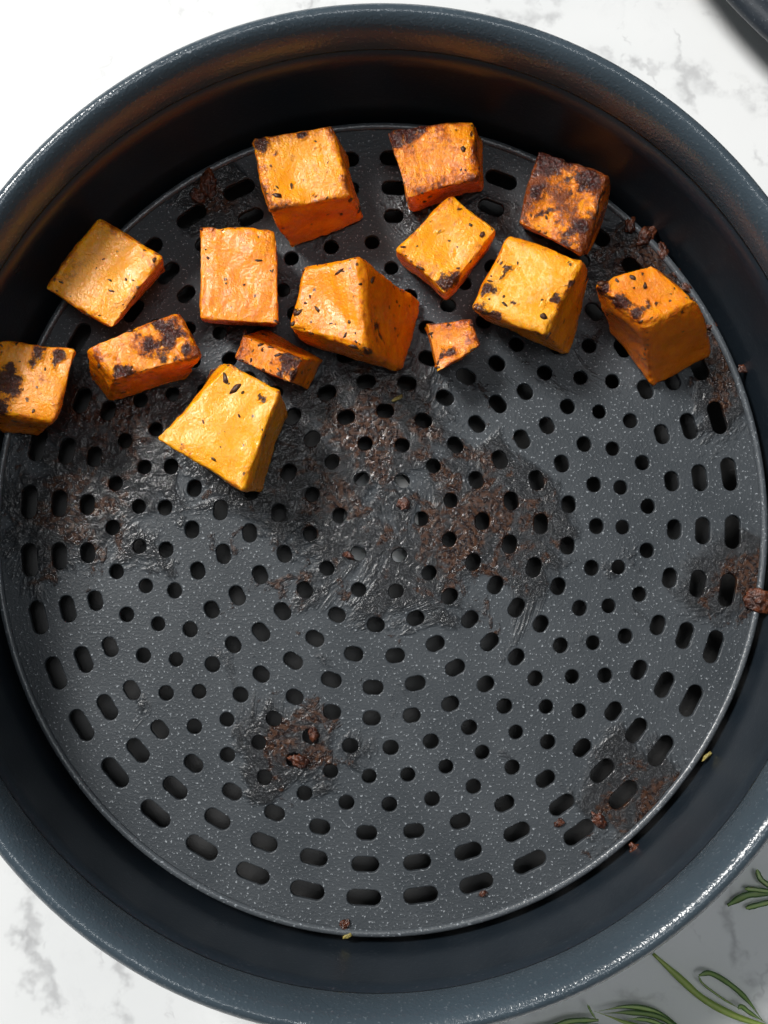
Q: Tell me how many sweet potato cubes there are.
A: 14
